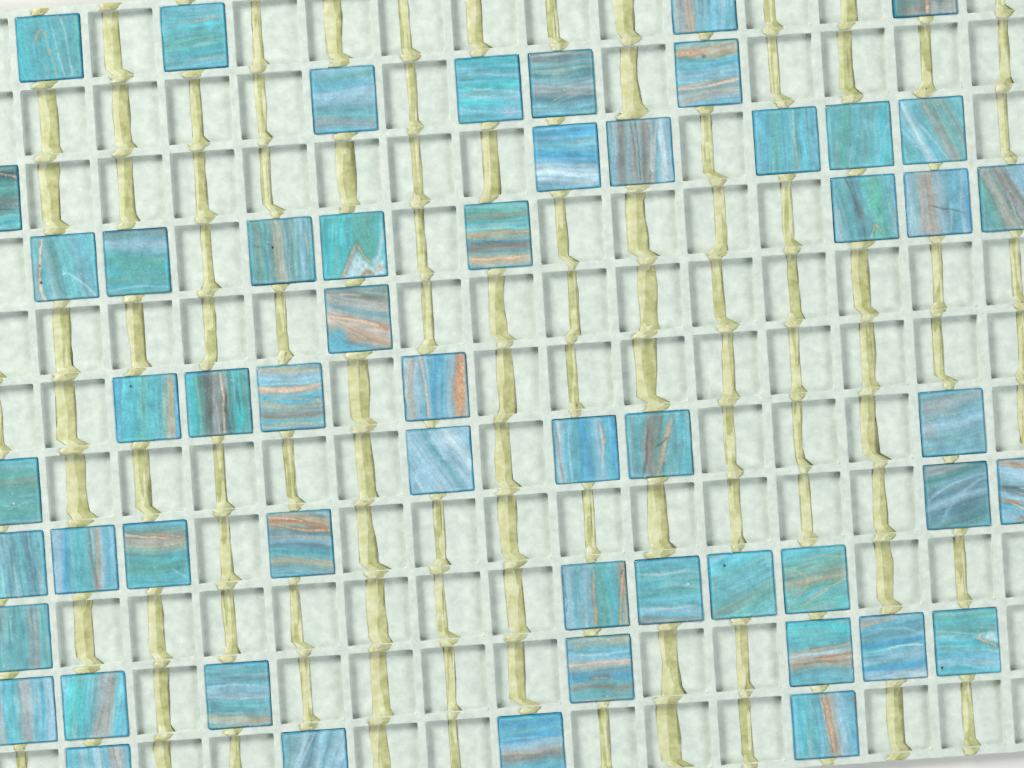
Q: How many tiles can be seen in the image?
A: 54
